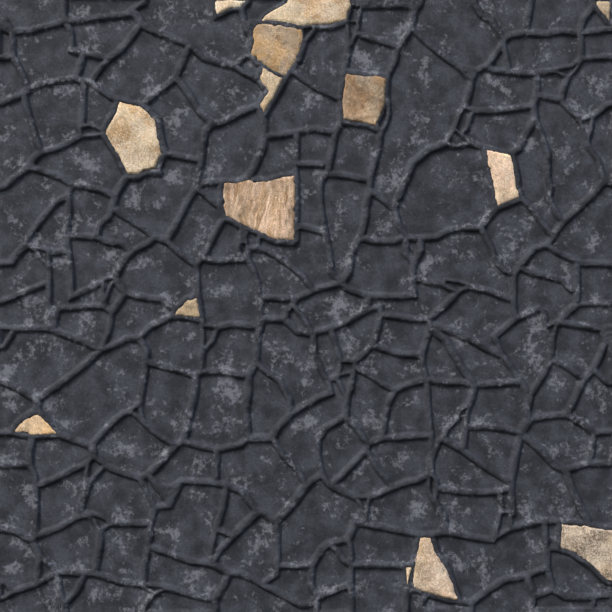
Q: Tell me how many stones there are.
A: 14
